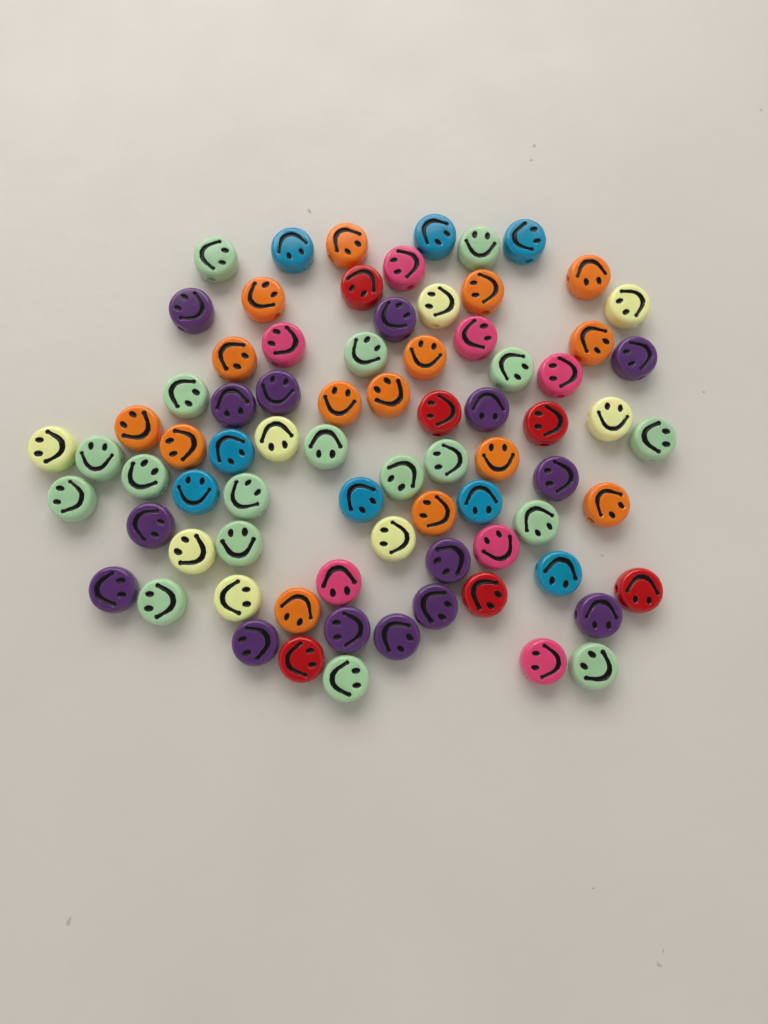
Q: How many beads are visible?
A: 77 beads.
